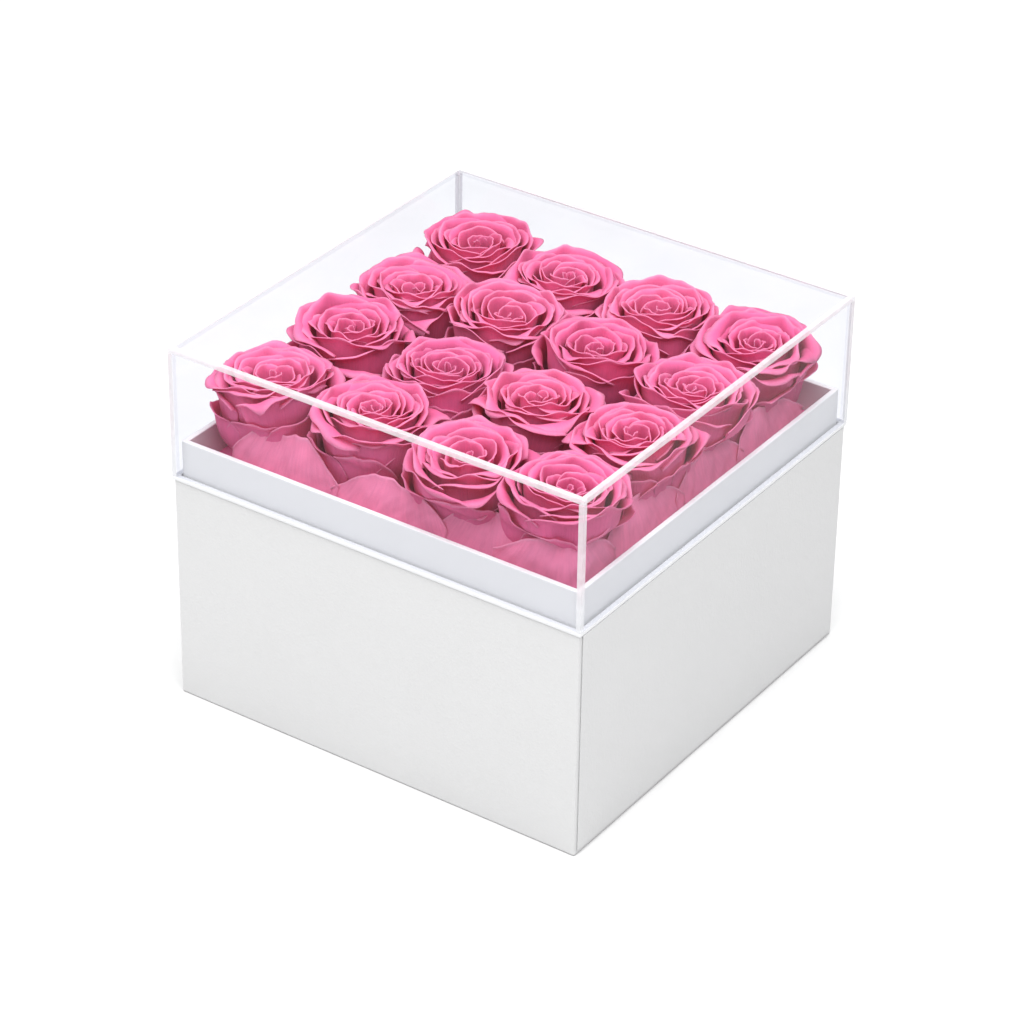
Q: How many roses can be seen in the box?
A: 16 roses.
